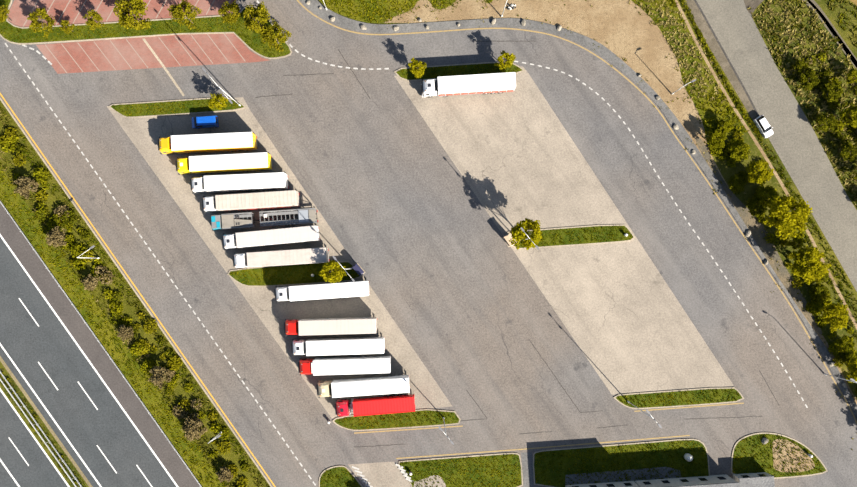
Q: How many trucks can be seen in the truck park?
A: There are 14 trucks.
